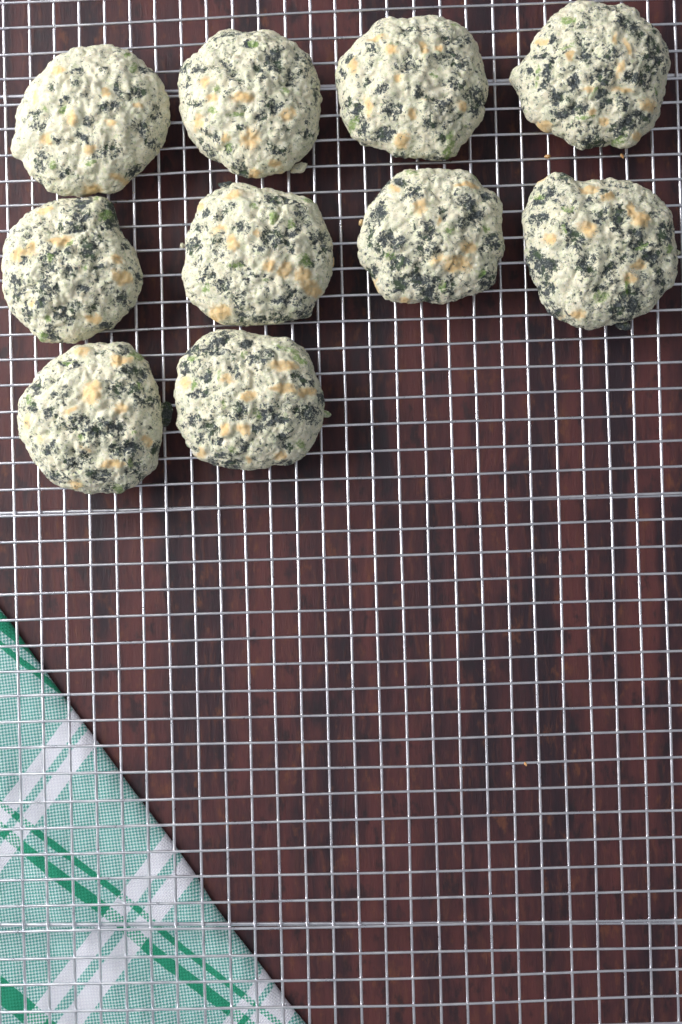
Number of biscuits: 10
